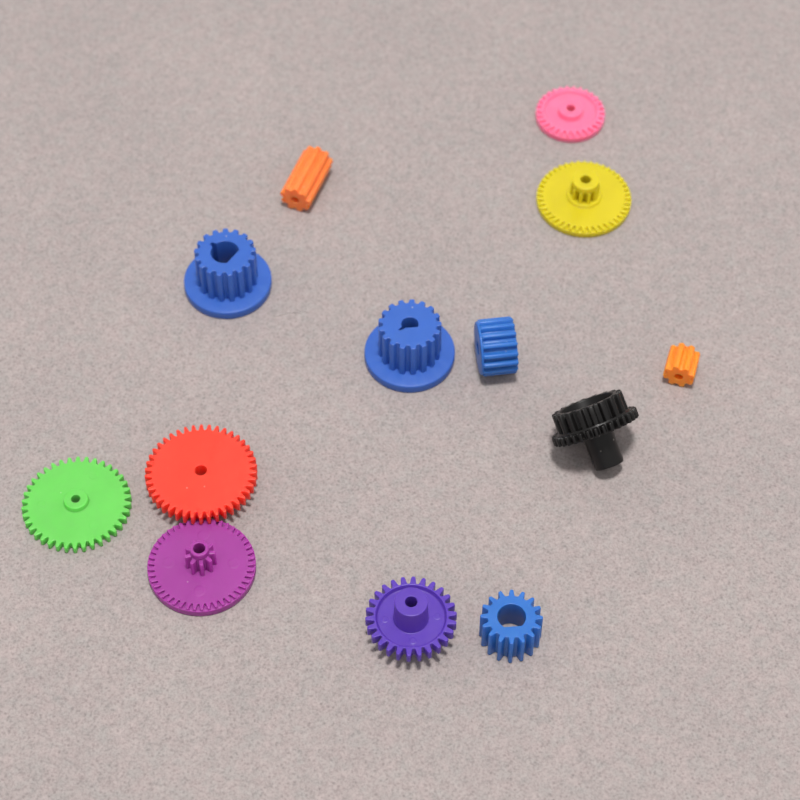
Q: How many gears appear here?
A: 13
